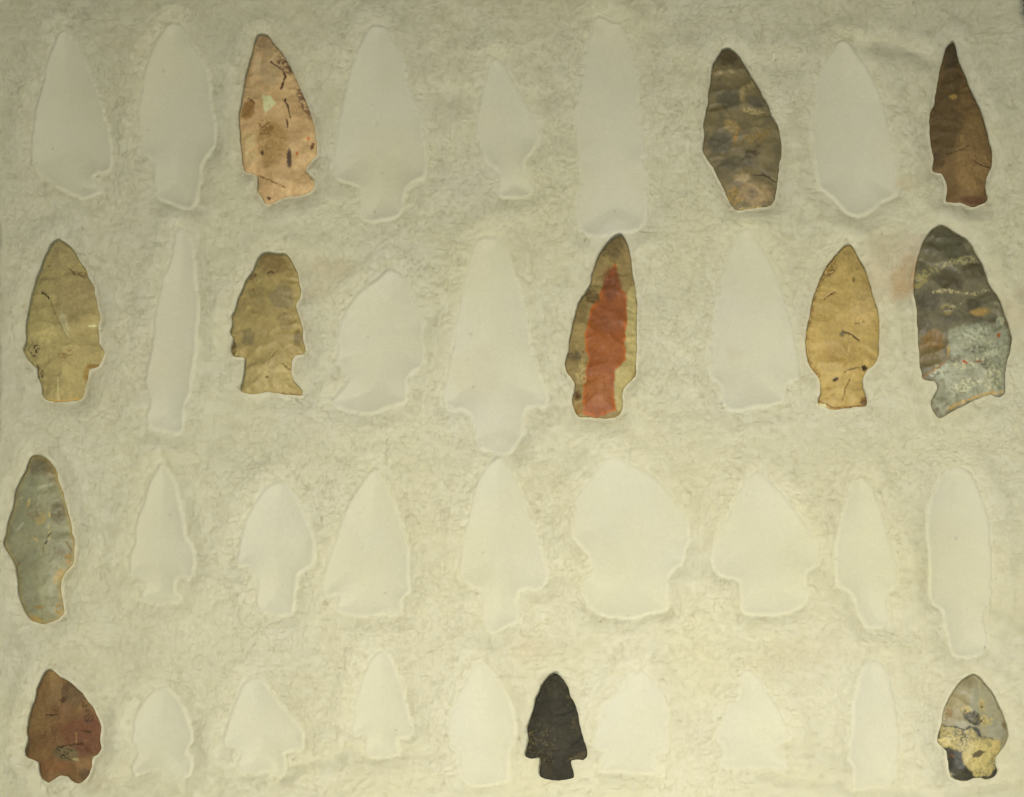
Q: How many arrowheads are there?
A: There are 12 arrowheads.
